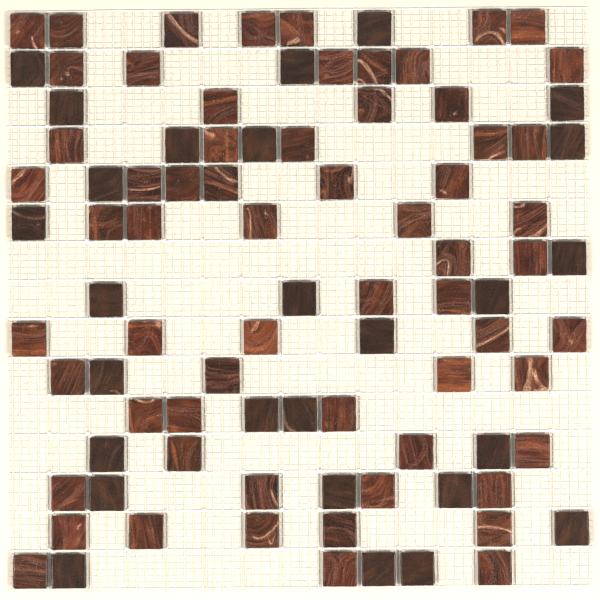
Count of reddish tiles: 63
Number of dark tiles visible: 27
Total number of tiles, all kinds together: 90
